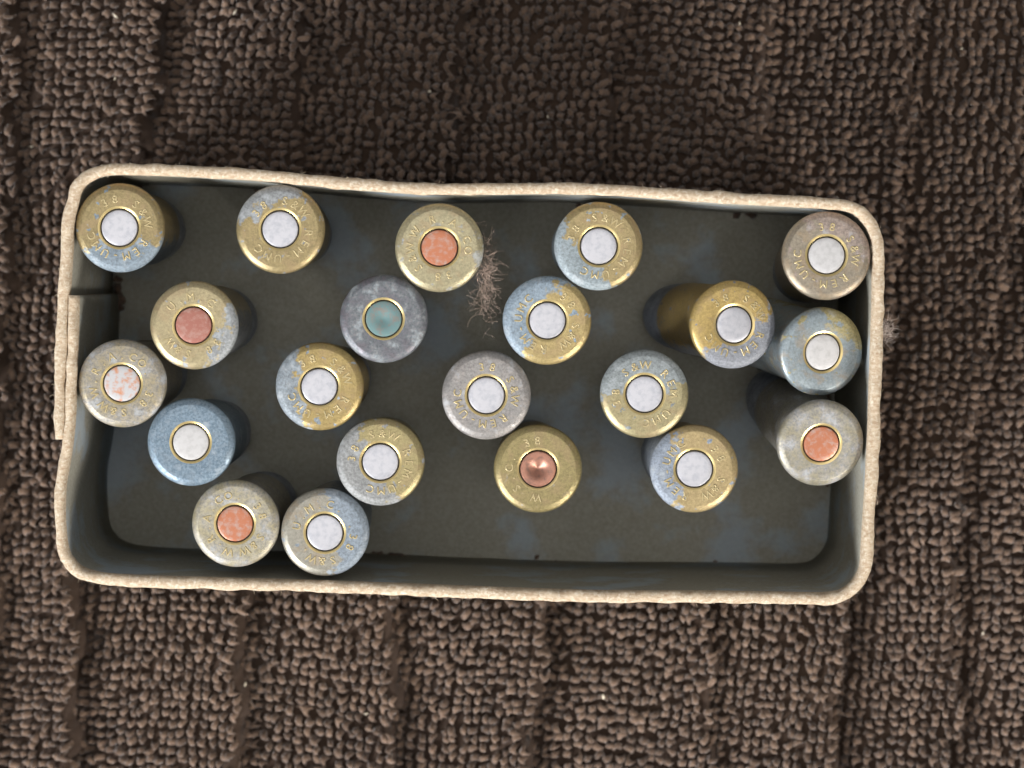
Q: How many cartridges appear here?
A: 21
